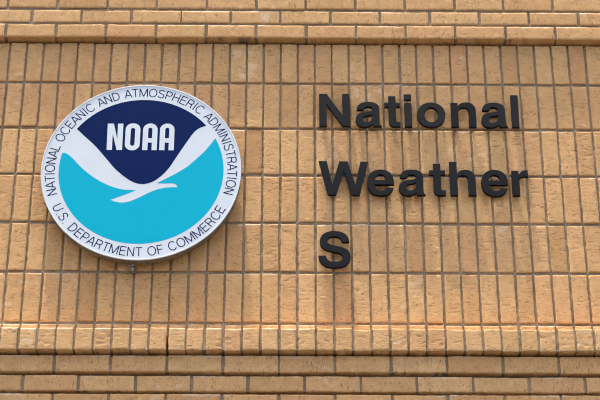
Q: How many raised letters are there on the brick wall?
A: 16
